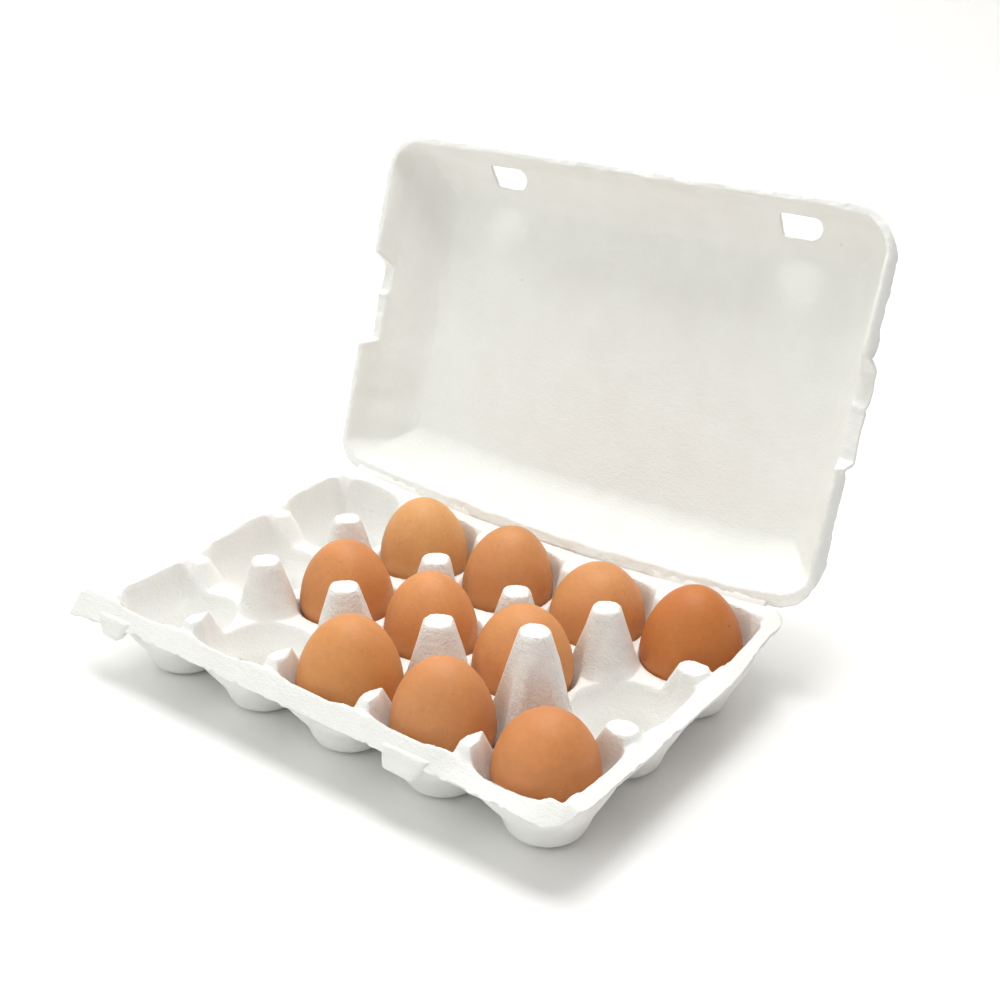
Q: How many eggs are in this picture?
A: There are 10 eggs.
